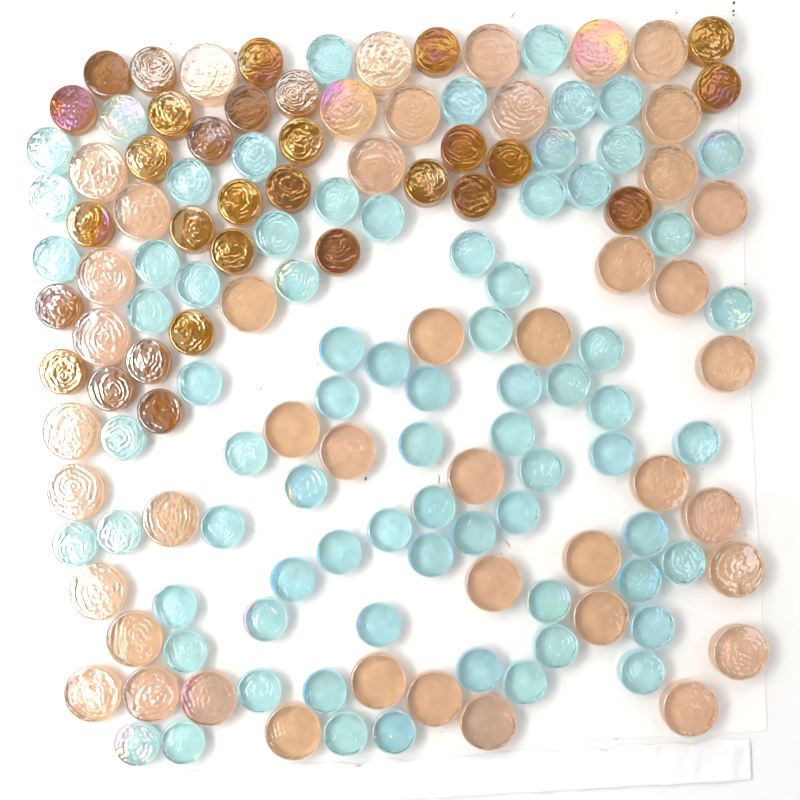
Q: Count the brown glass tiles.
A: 30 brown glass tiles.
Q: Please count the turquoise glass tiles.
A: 74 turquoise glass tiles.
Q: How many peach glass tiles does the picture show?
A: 45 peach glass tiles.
